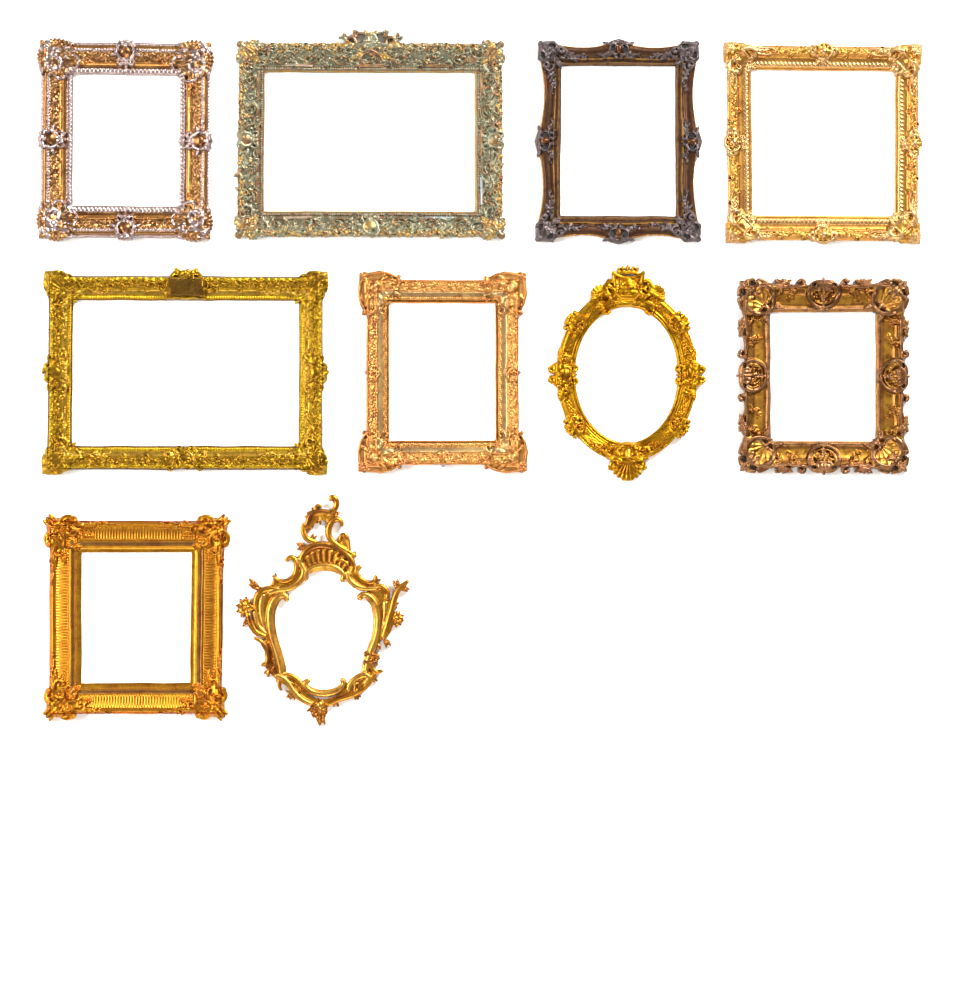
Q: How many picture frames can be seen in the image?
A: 10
